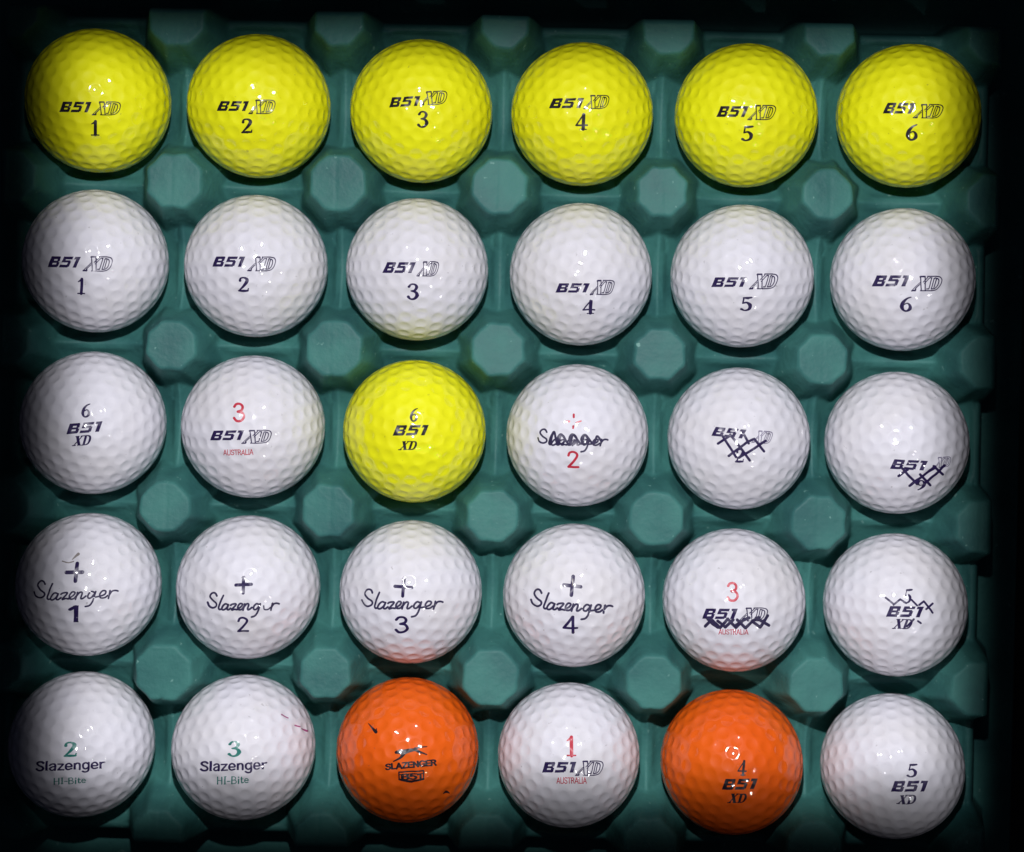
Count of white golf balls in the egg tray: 21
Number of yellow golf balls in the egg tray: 7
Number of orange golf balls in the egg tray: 2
